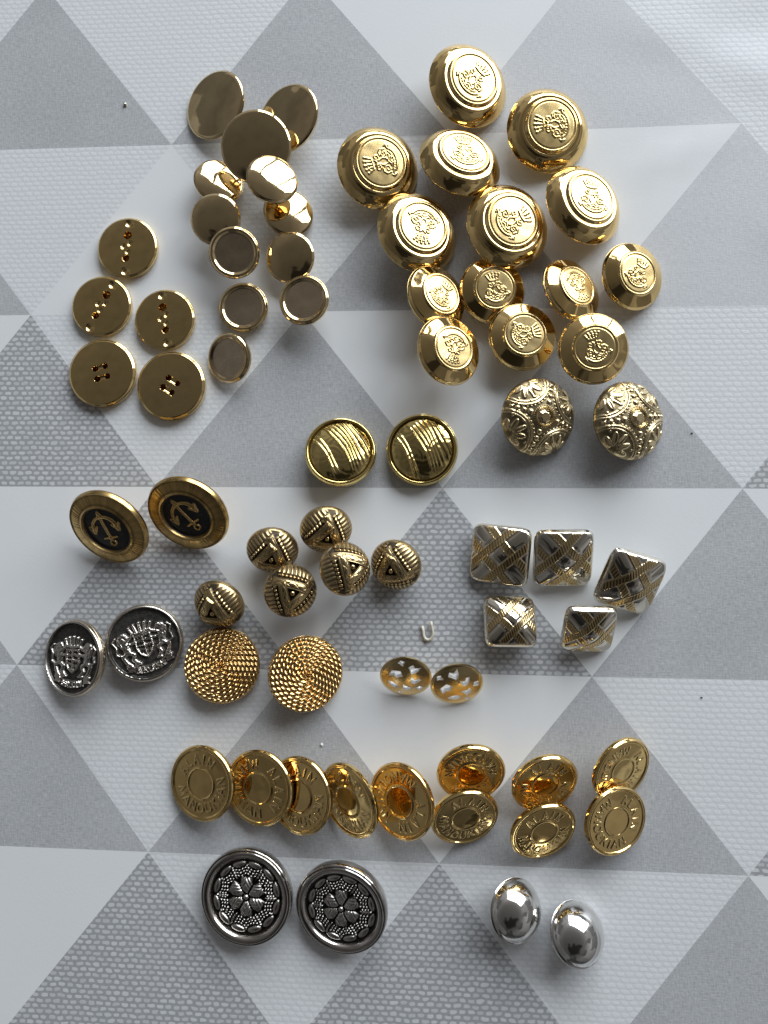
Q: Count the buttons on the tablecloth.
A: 69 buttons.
